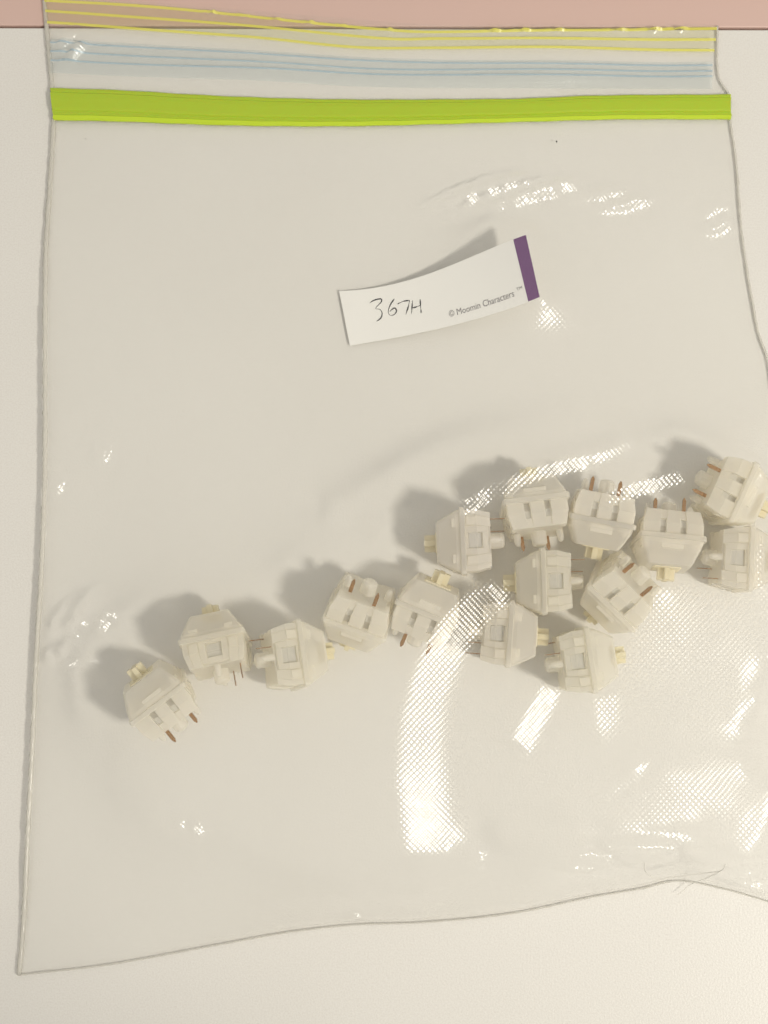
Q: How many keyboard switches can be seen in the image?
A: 15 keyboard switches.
